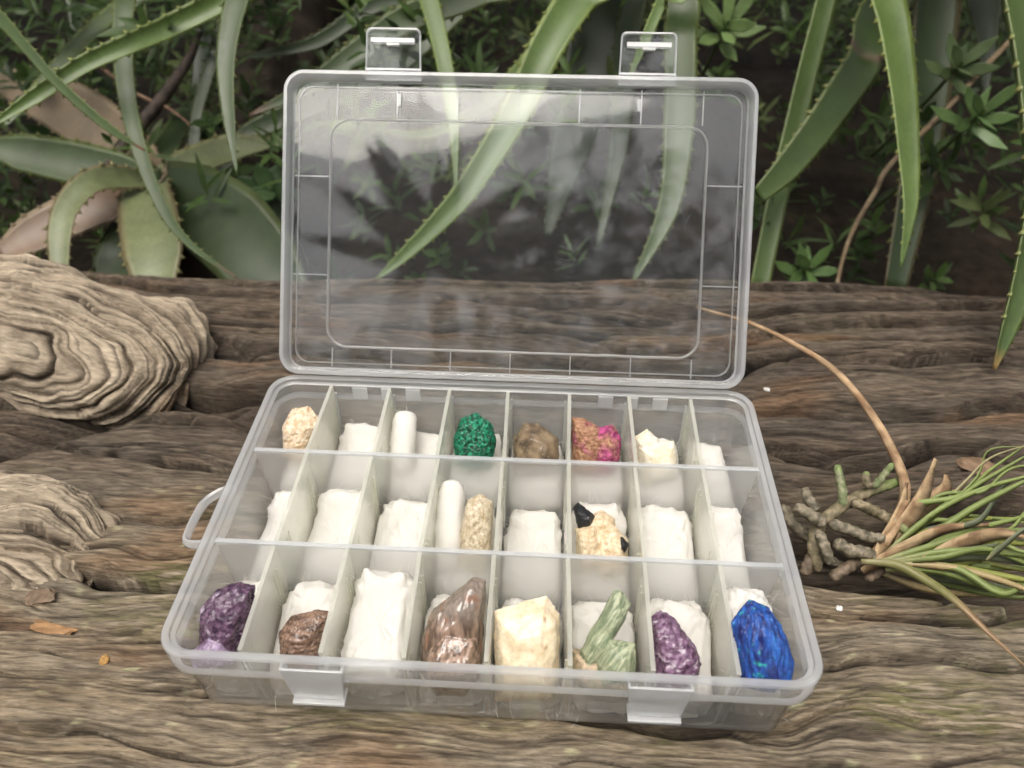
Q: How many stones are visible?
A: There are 14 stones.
